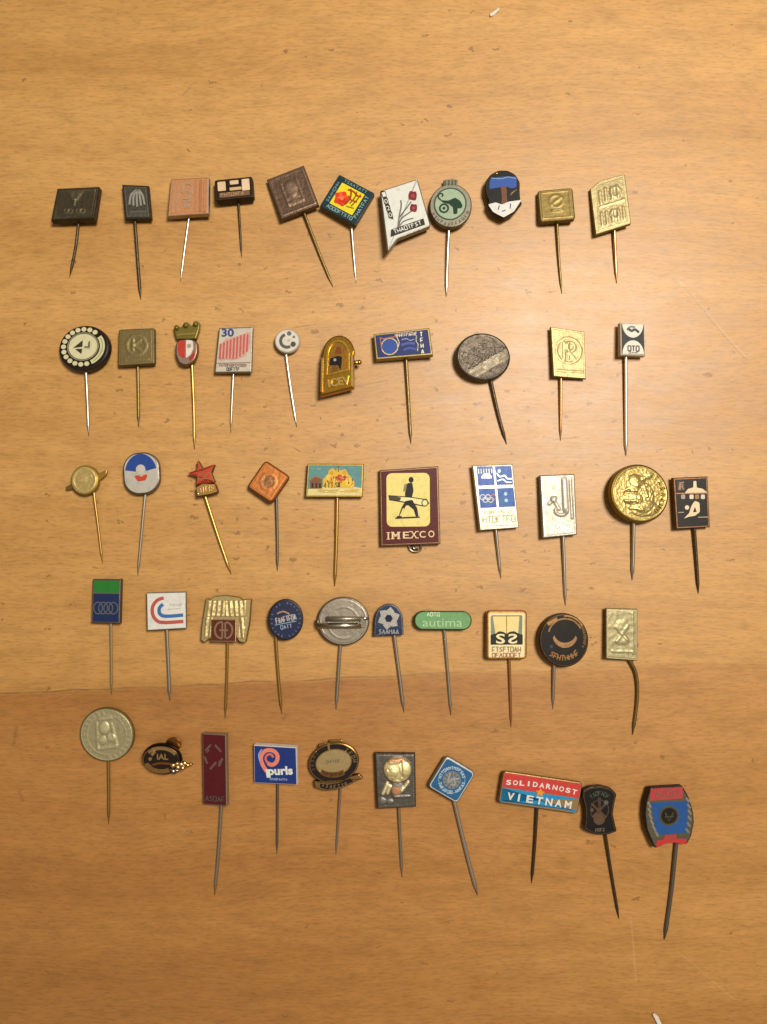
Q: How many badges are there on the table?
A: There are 51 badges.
